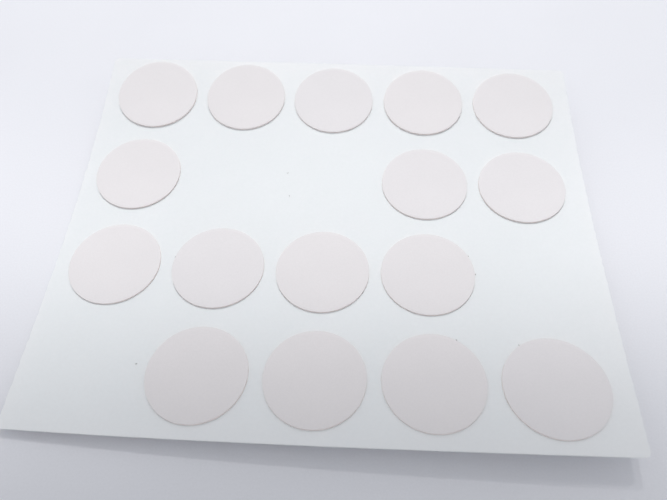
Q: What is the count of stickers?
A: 16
